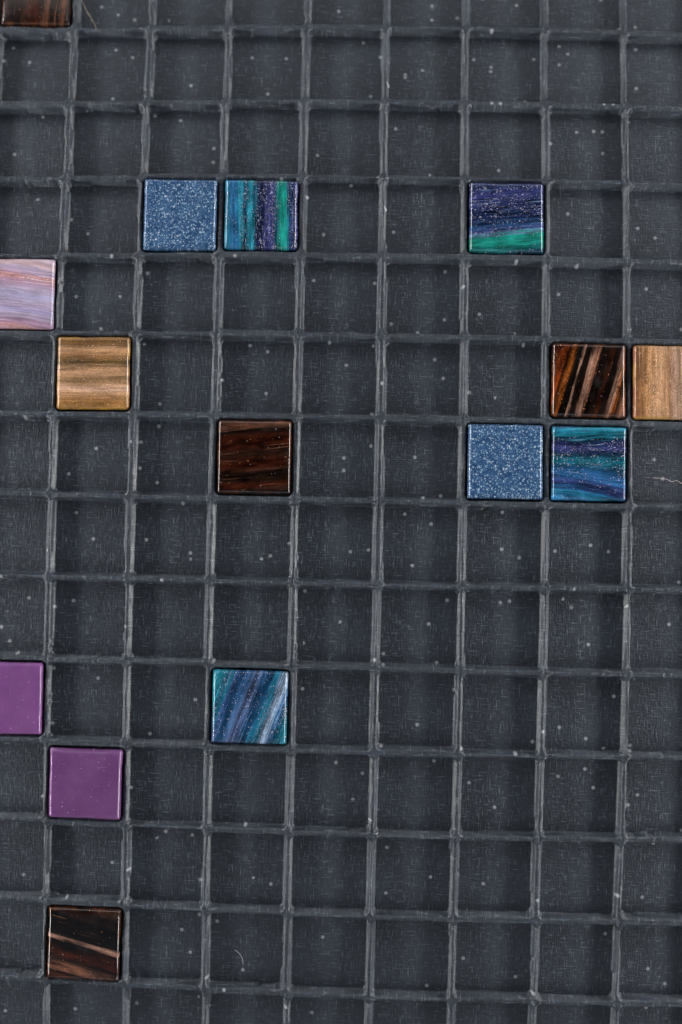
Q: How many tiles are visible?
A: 15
